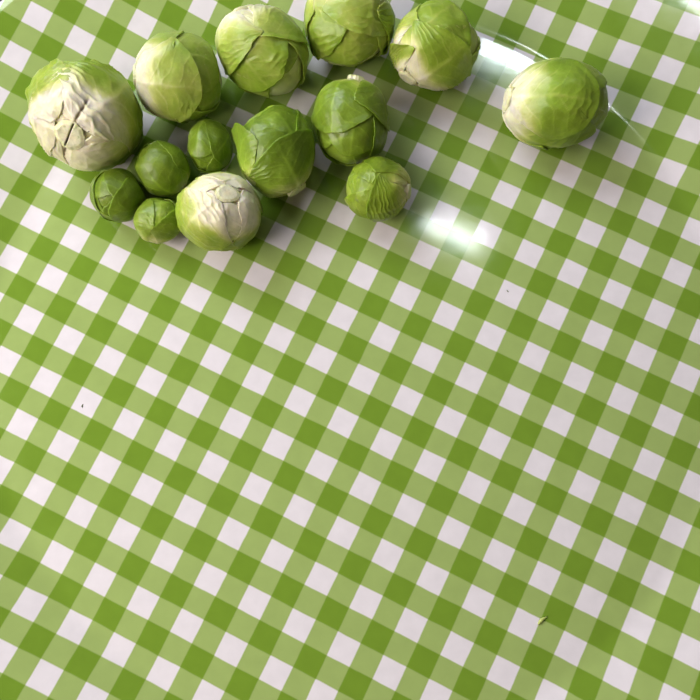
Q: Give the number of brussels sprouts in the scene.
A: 14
